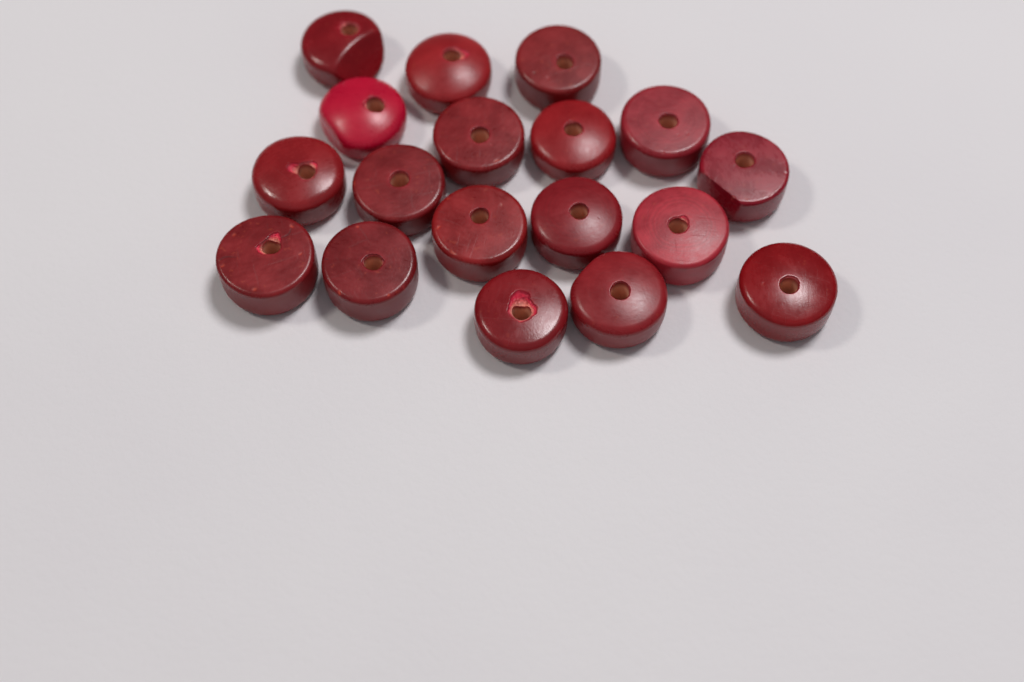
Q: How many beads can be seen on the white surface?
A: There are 18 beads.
